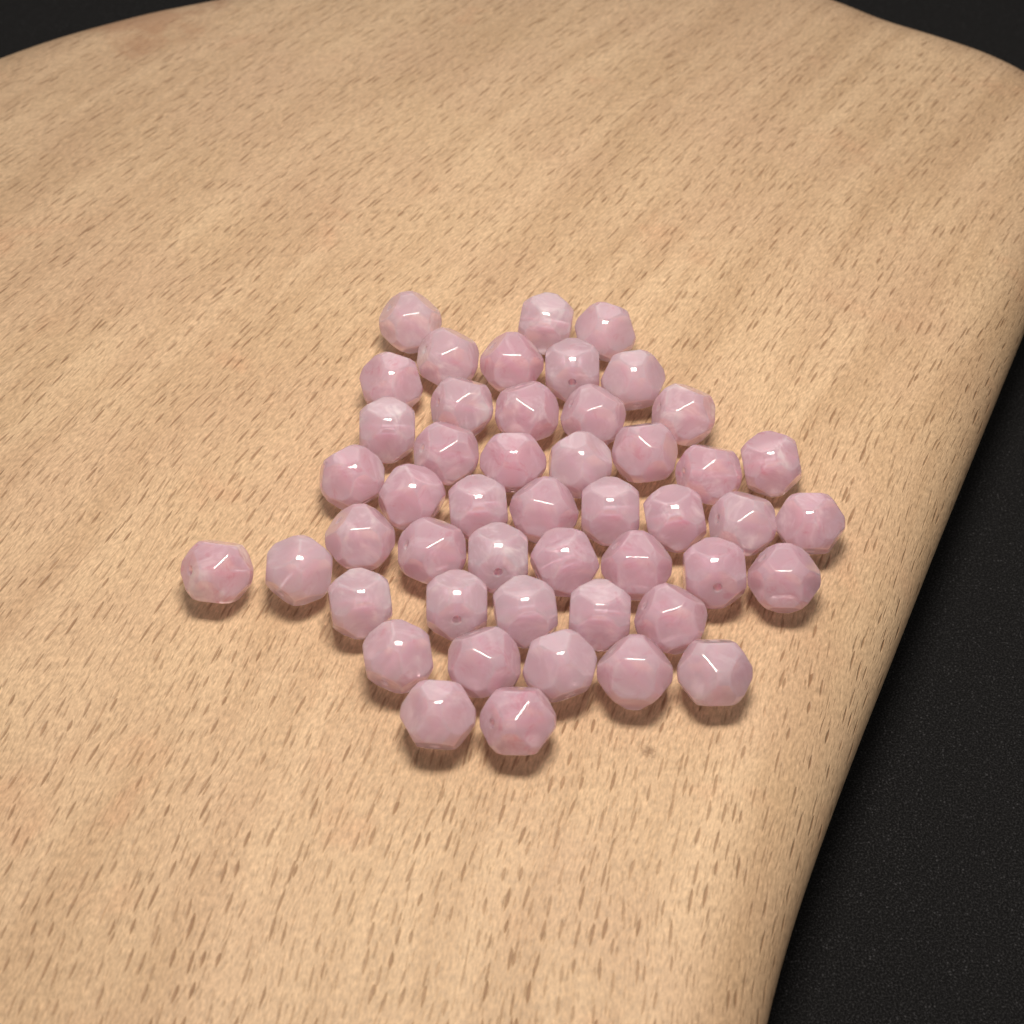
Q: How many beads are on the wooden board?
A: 48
